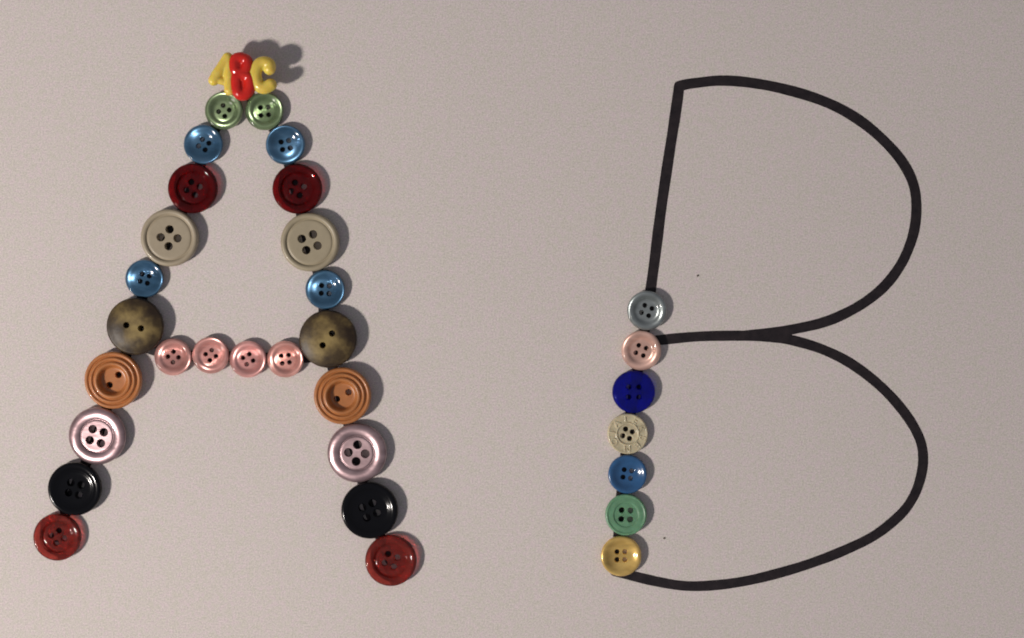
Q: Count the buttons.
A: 31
